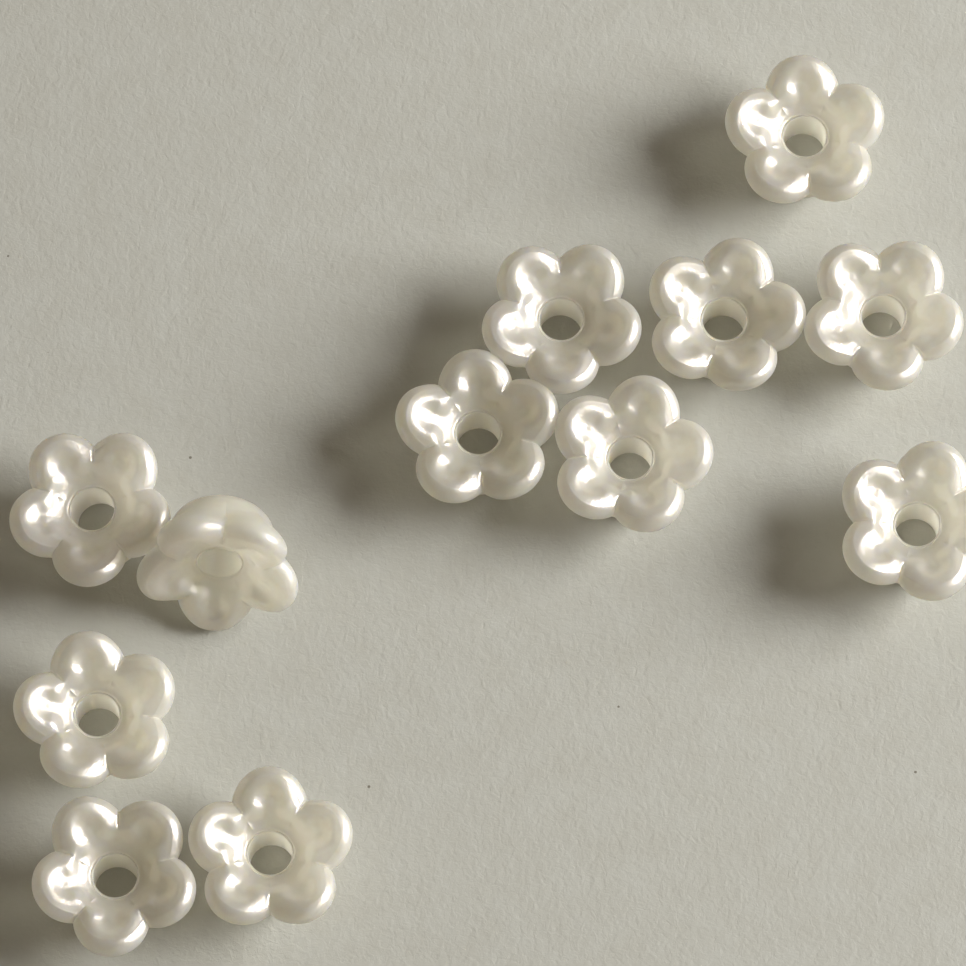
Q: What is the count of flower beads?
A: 12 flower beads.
